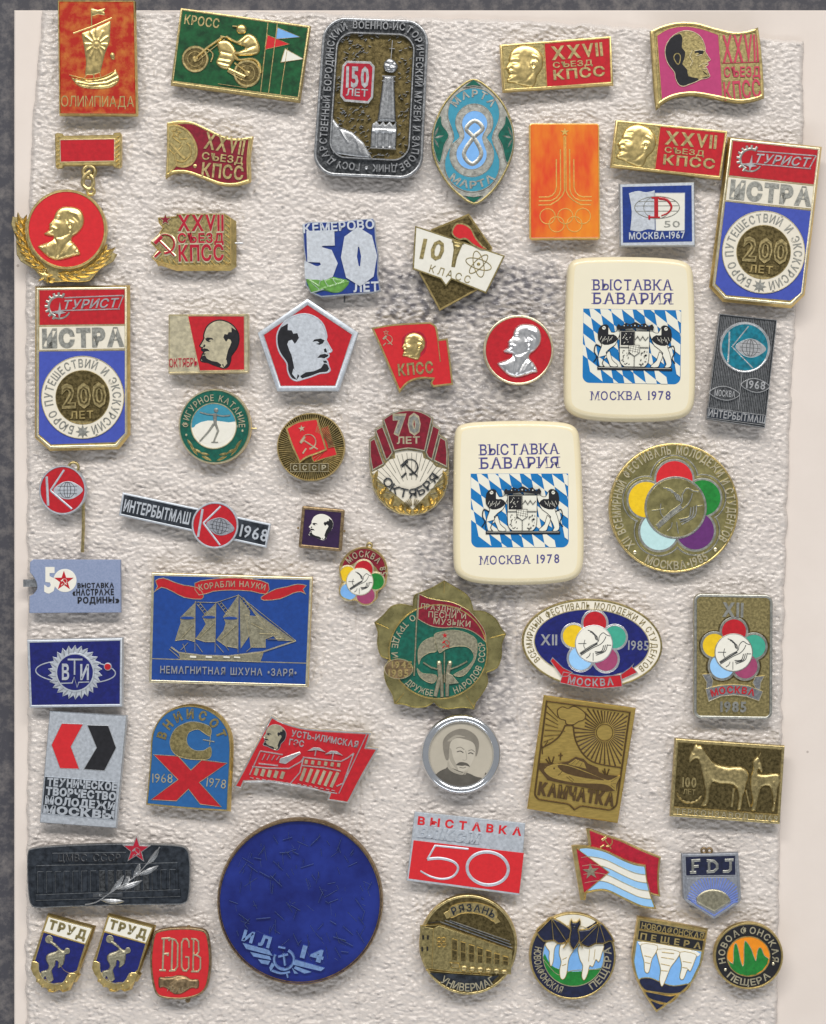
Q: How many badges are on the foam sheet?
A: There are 55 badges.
